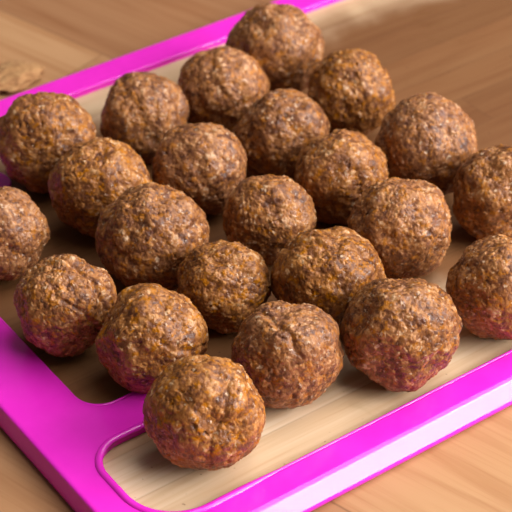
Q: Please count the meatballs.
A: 23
